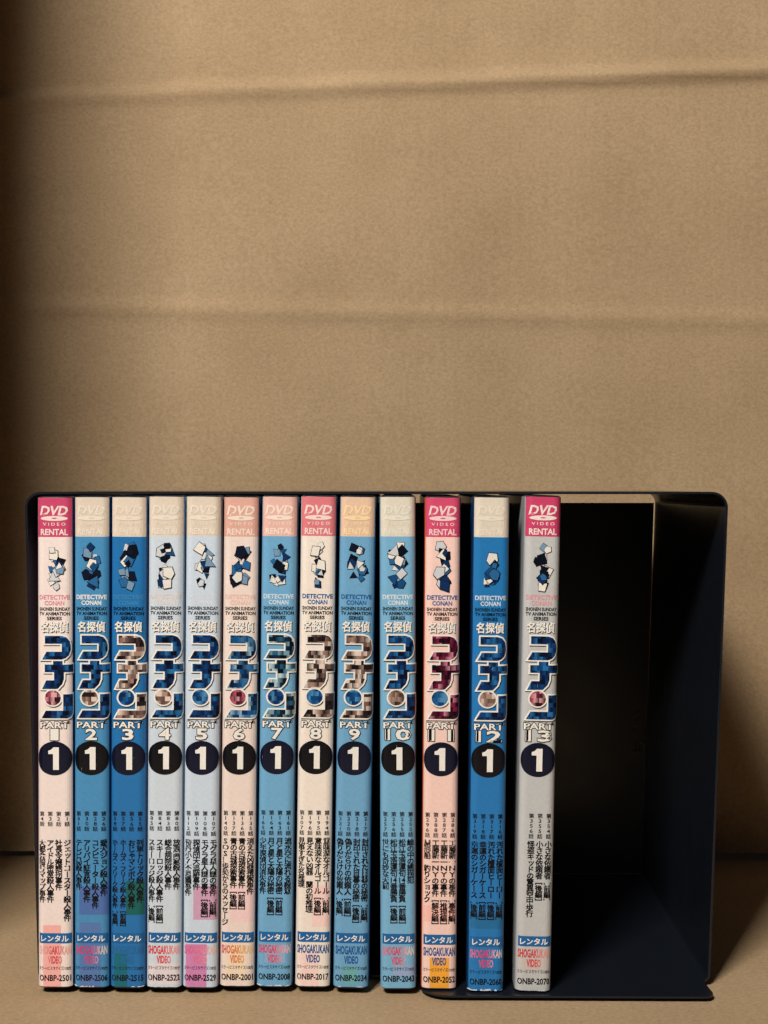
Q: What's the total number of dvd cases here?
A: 13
